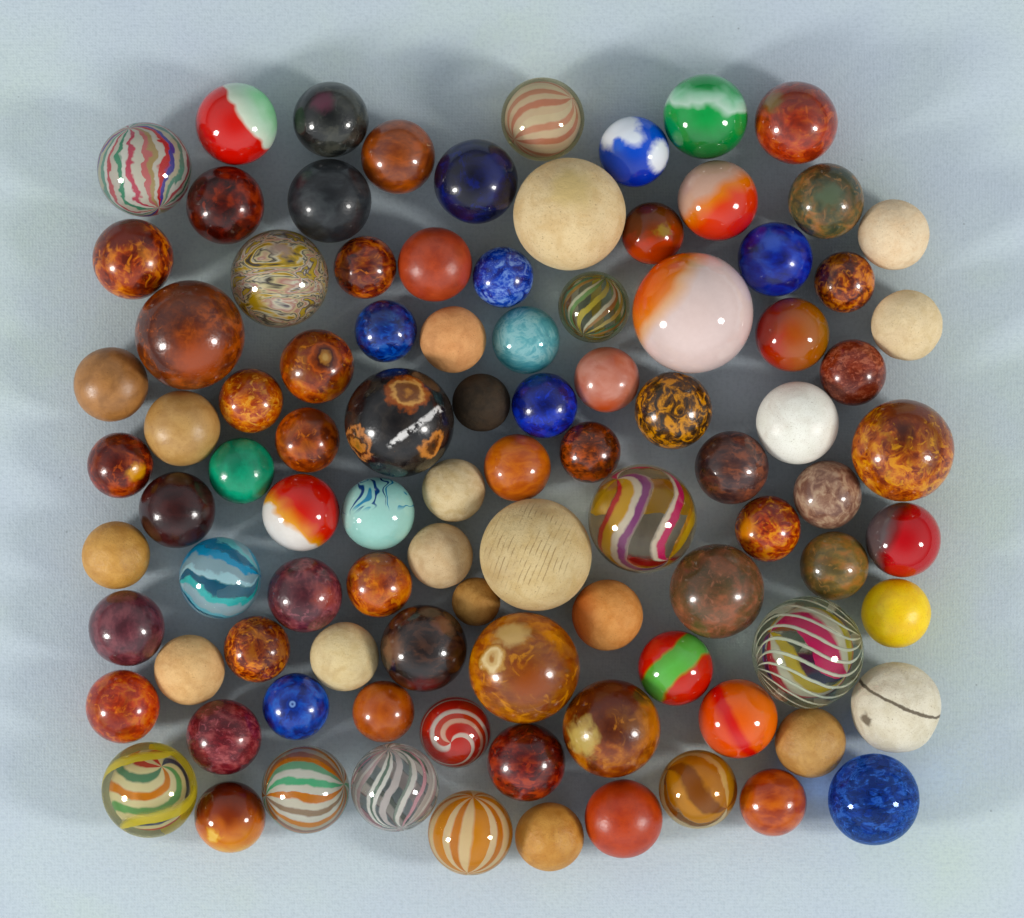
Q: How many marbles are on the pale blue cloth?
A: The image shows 96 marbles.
